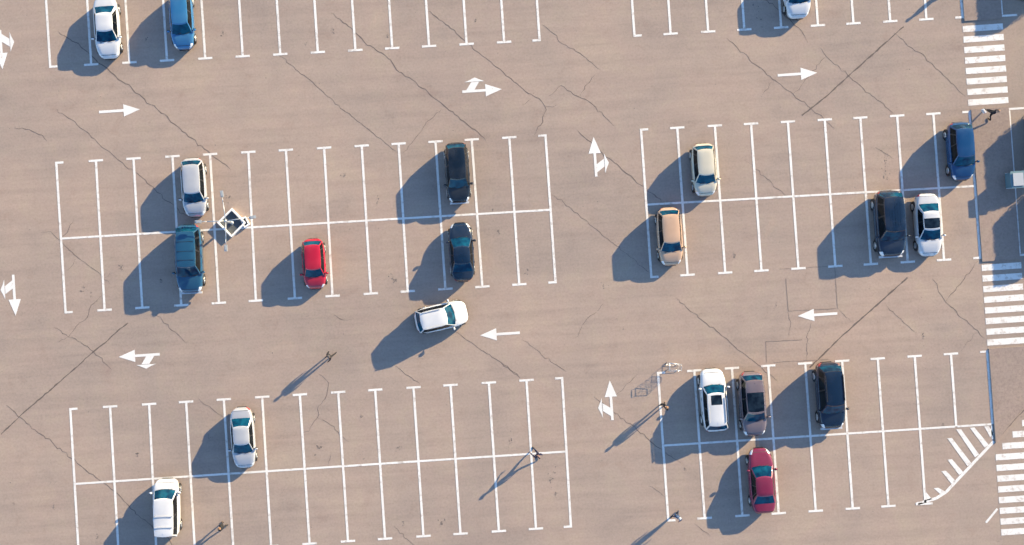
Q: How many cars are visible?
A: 20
